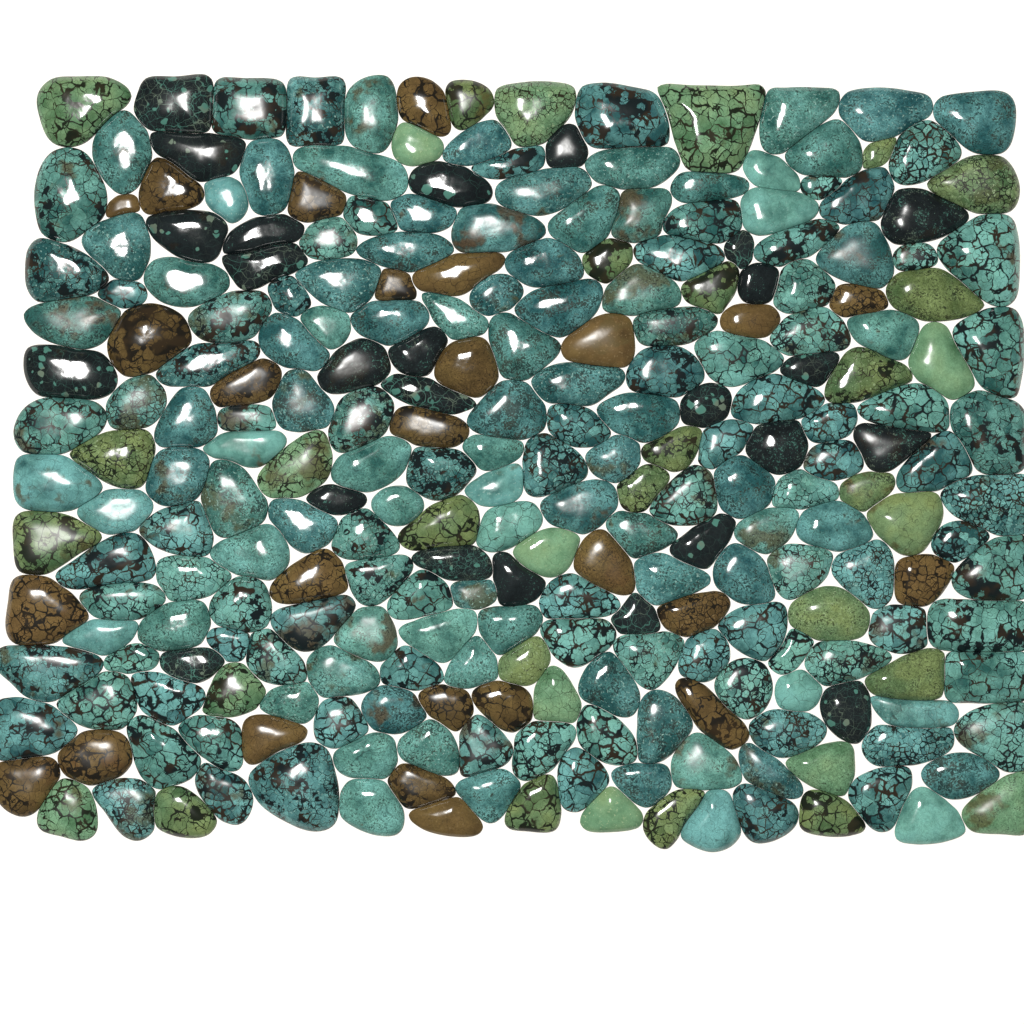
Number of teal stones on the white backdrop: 174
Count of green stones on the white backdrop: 34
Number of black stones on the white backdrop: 25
